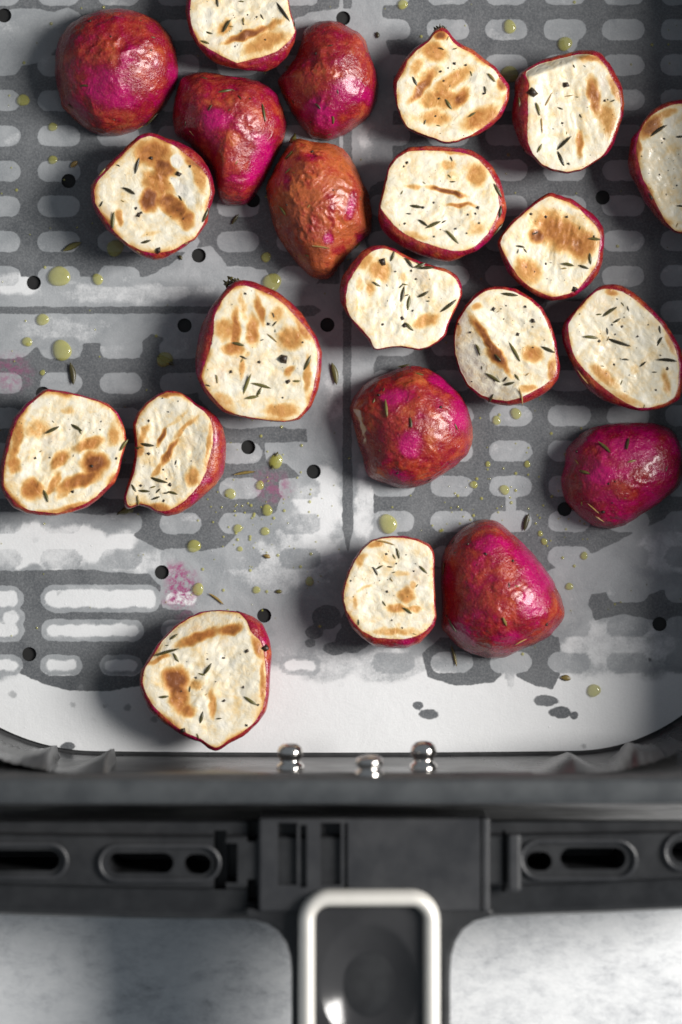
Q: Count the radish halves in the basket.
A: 22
